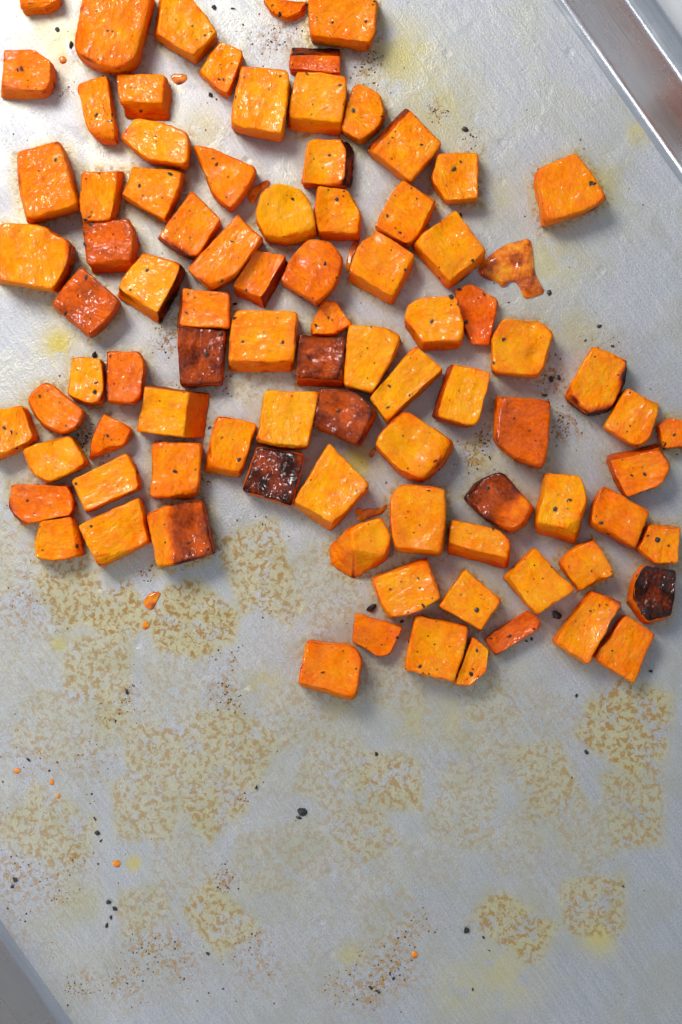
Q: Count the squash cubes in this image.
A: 89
